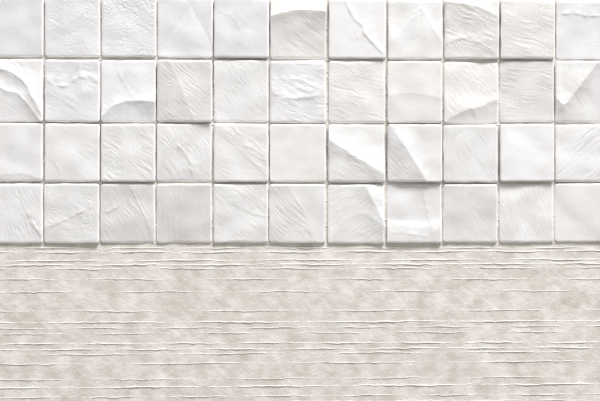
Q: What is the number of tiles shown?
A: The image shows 44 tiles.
